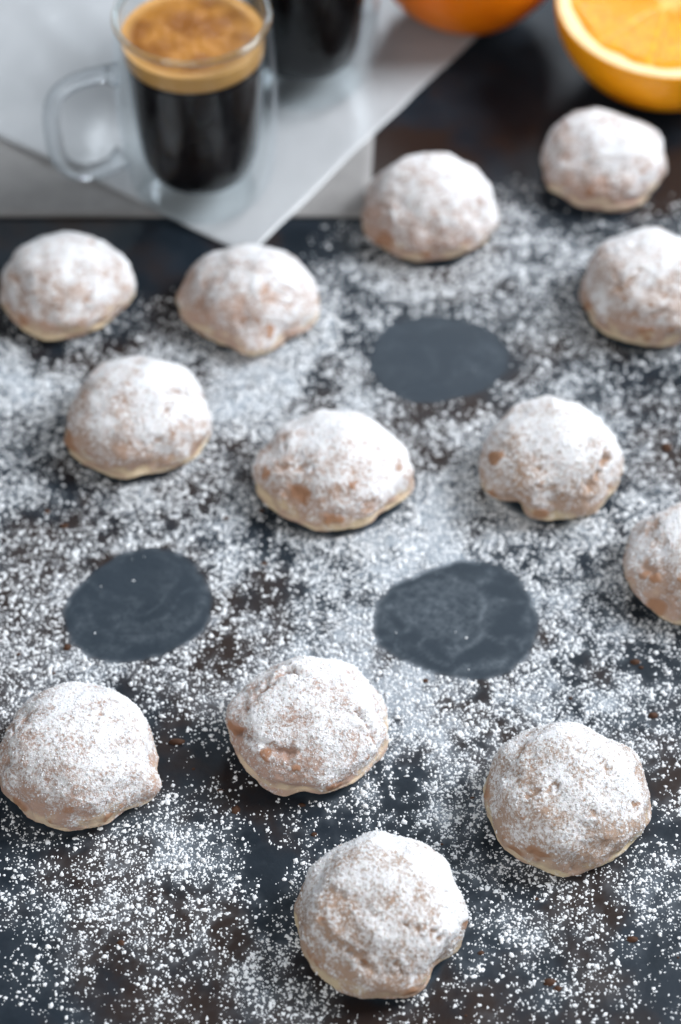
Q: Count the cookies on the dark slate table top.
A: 13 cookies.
